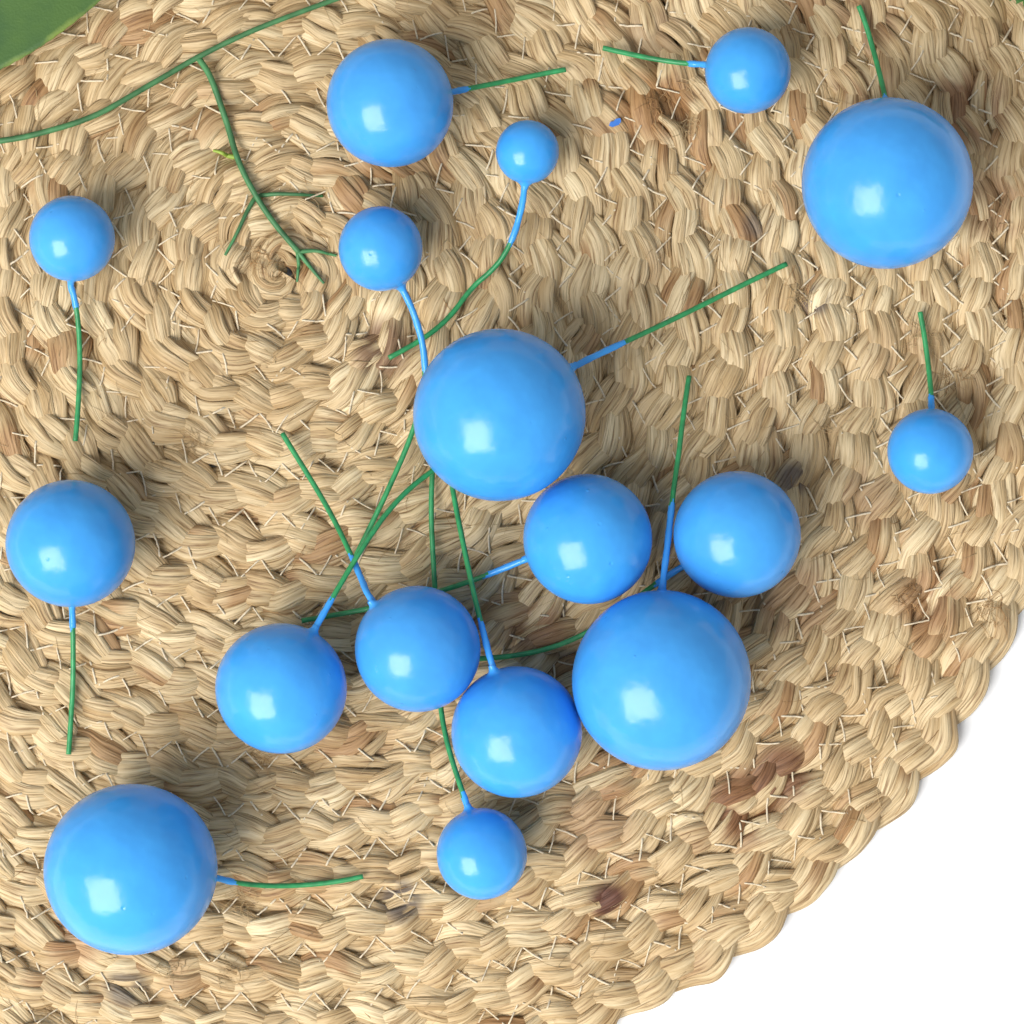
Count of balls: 17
